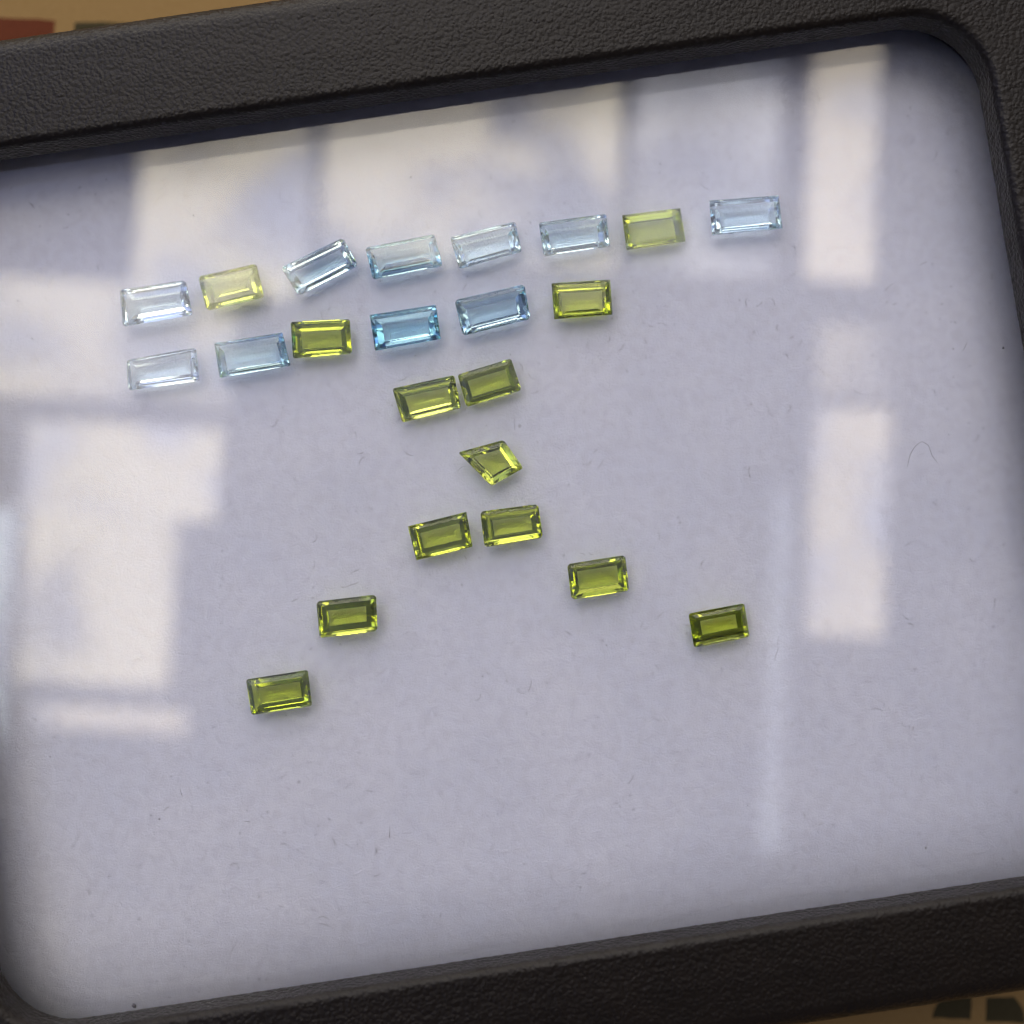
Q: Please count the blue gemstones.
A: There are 10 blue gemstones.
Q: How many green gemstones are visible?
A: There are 13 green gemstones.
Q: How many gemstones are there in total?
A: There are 23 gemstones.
